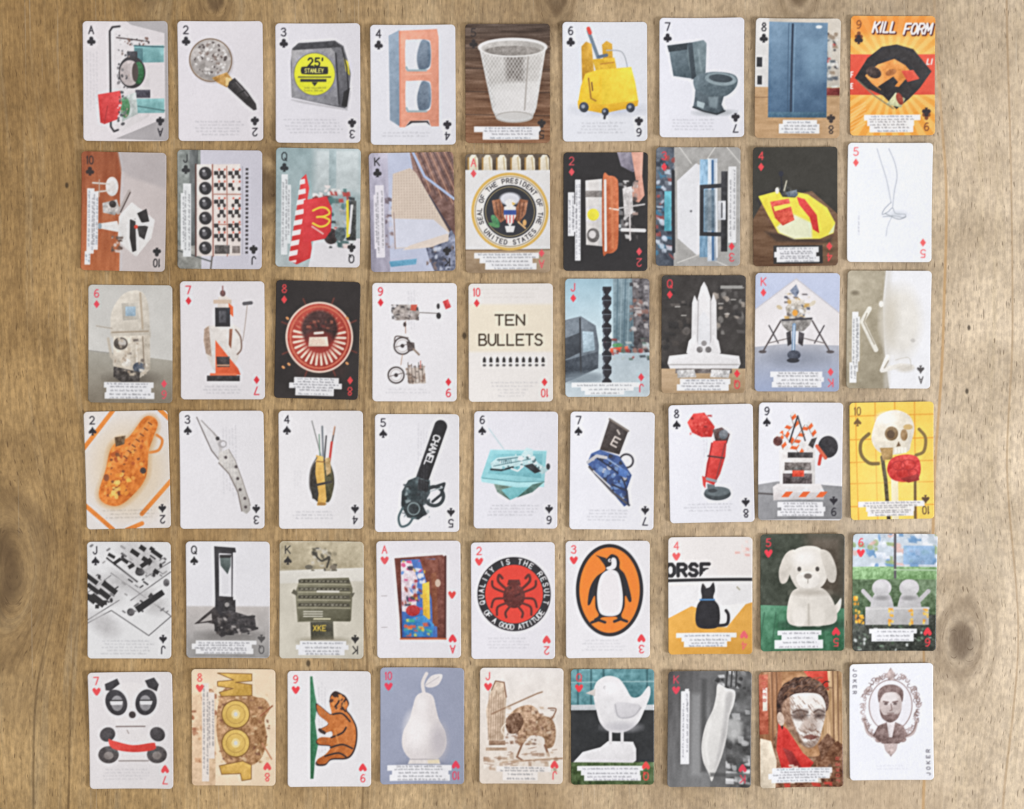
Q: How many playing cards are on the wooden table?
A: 54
